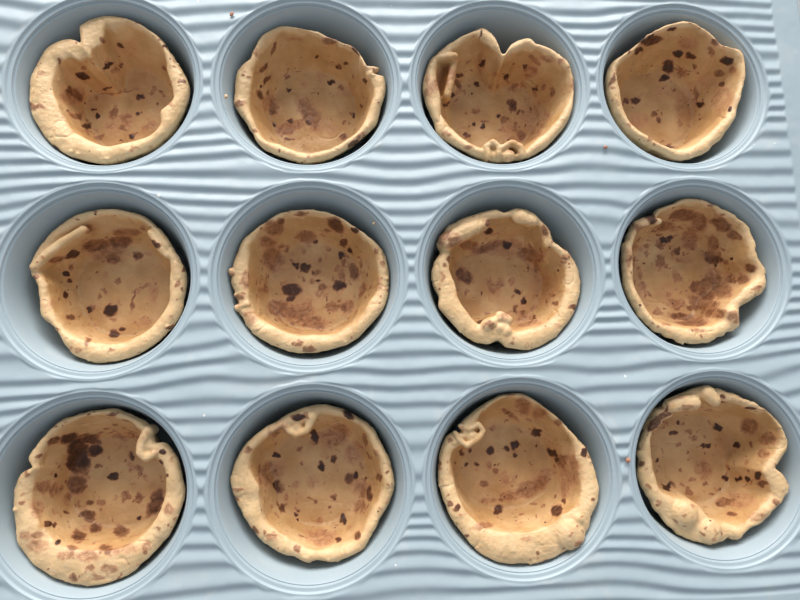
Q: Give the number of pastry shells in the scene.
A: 12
